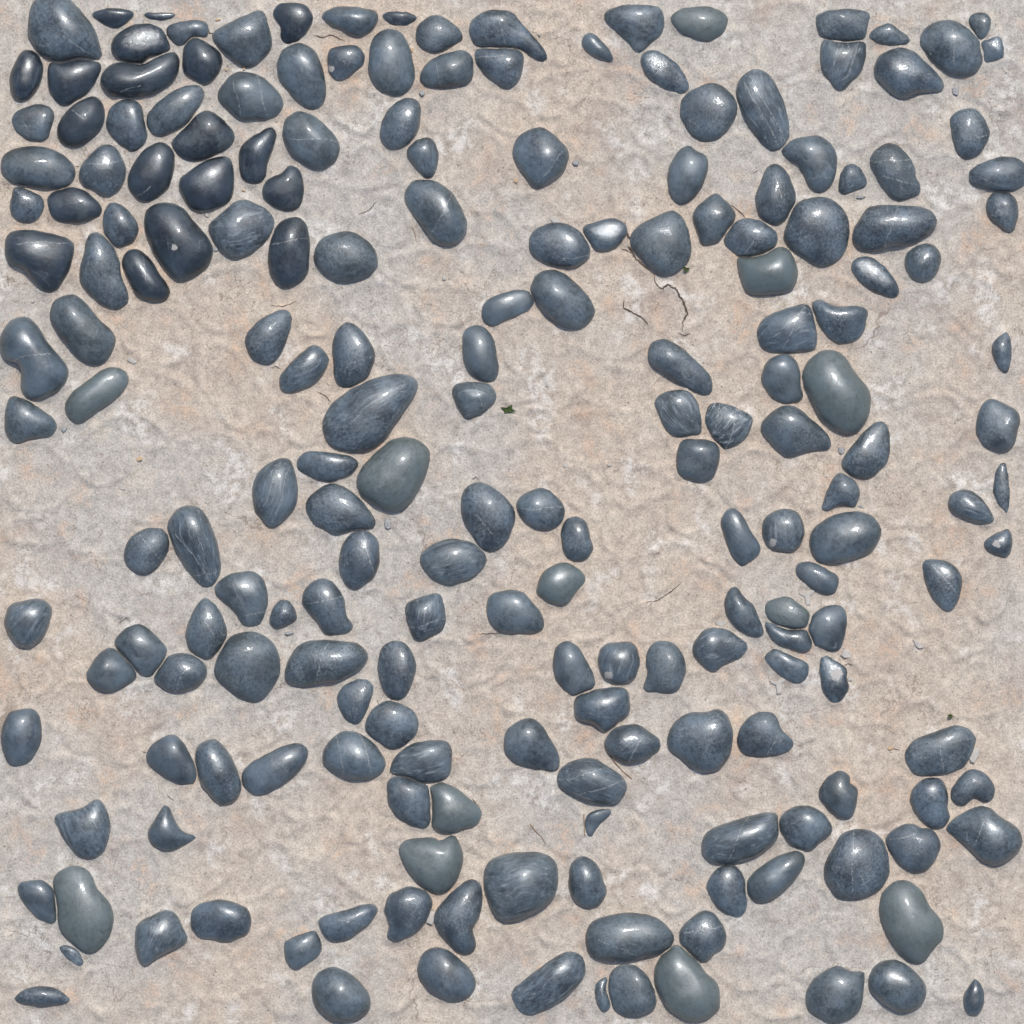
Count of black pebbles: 20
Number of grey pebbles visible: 181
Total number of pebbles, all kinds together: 201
